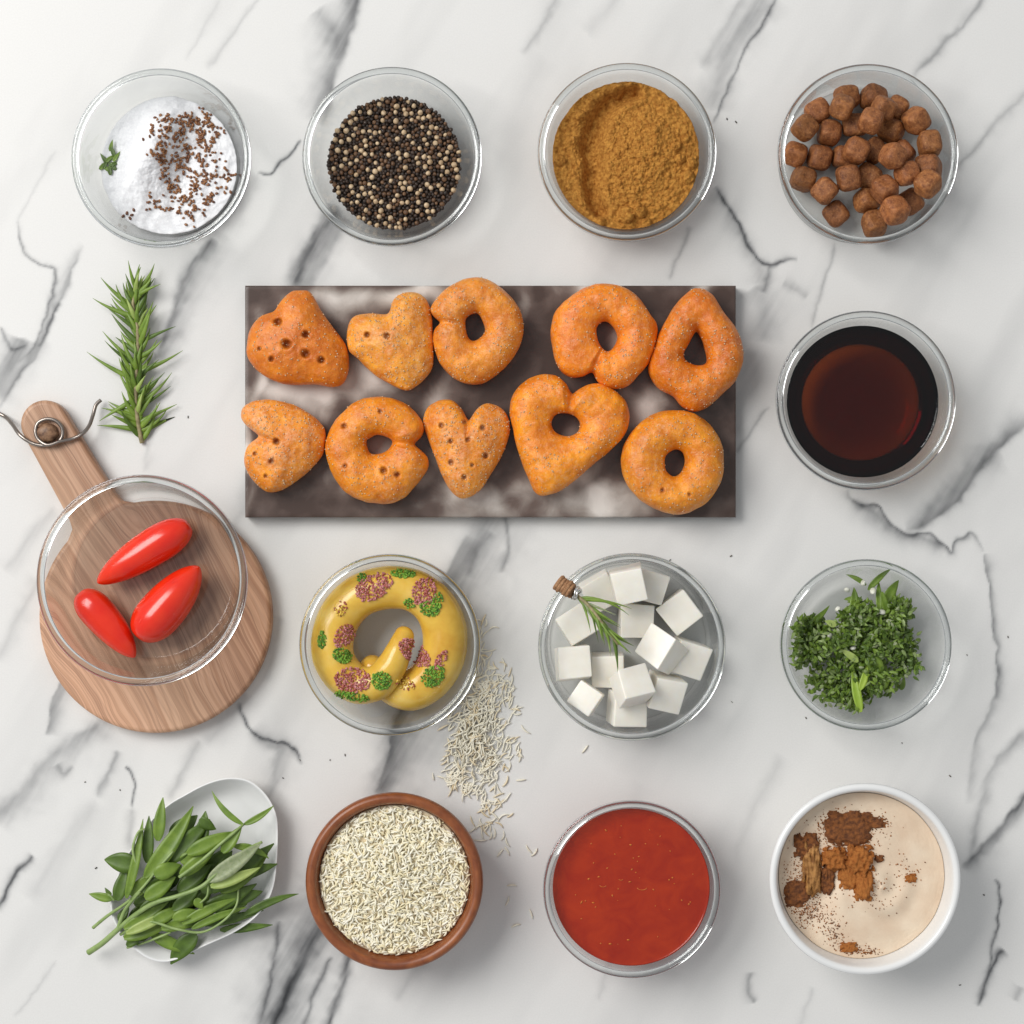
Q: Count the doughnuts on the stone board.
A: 10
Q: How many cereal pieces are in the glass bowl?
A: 33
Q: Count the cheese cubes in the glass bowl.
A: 14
